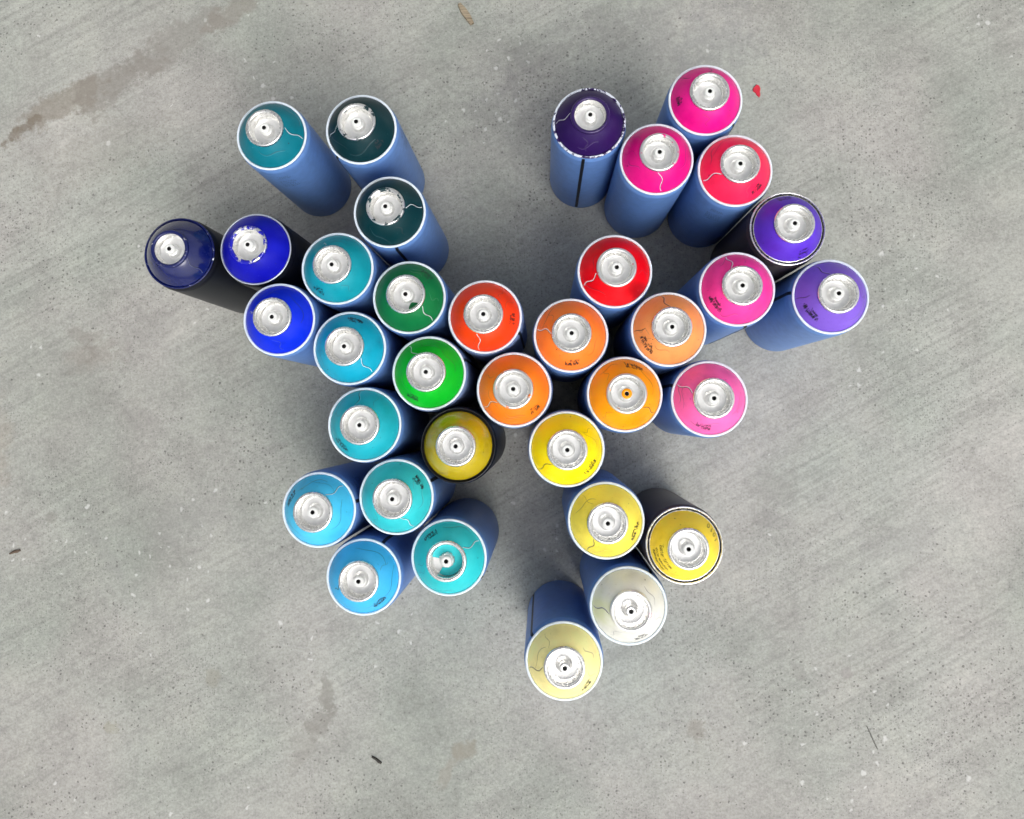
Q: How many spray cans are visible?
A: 35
